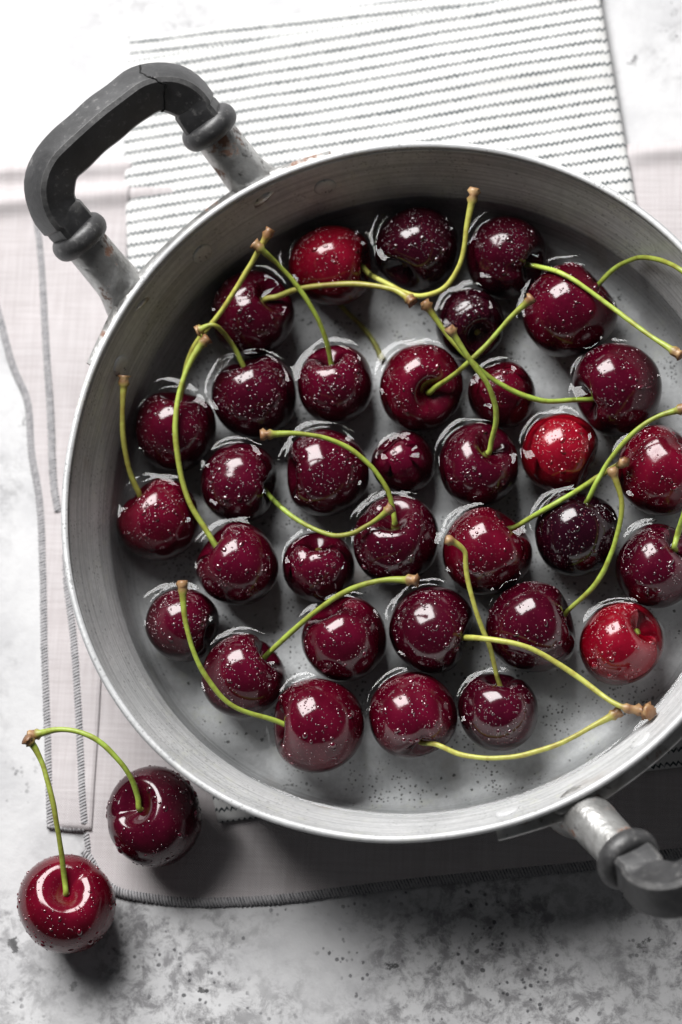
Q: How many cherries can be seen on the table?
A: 36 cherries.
